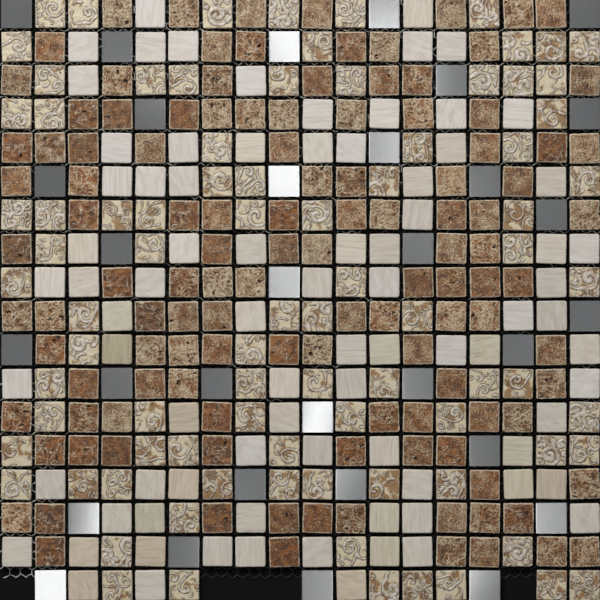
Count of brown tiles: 120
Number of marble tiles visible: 82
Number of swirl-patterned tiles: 85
